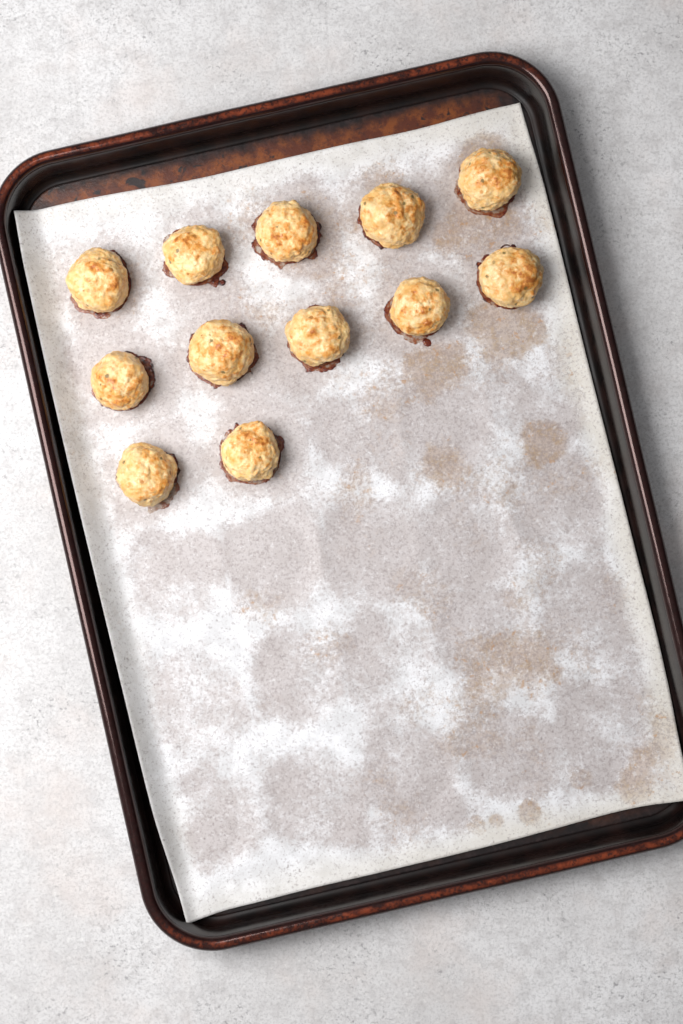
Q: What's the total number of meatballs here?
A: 12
